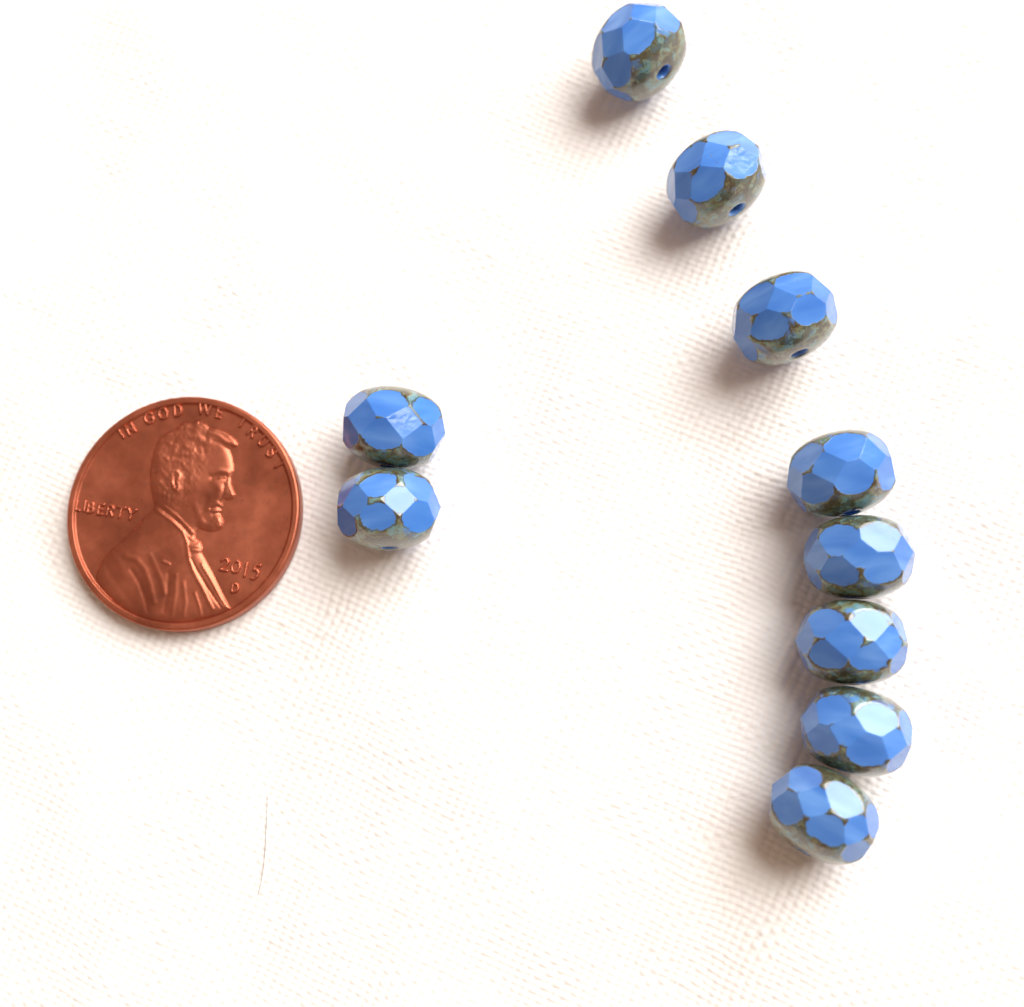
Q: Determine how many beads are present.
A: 10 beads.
